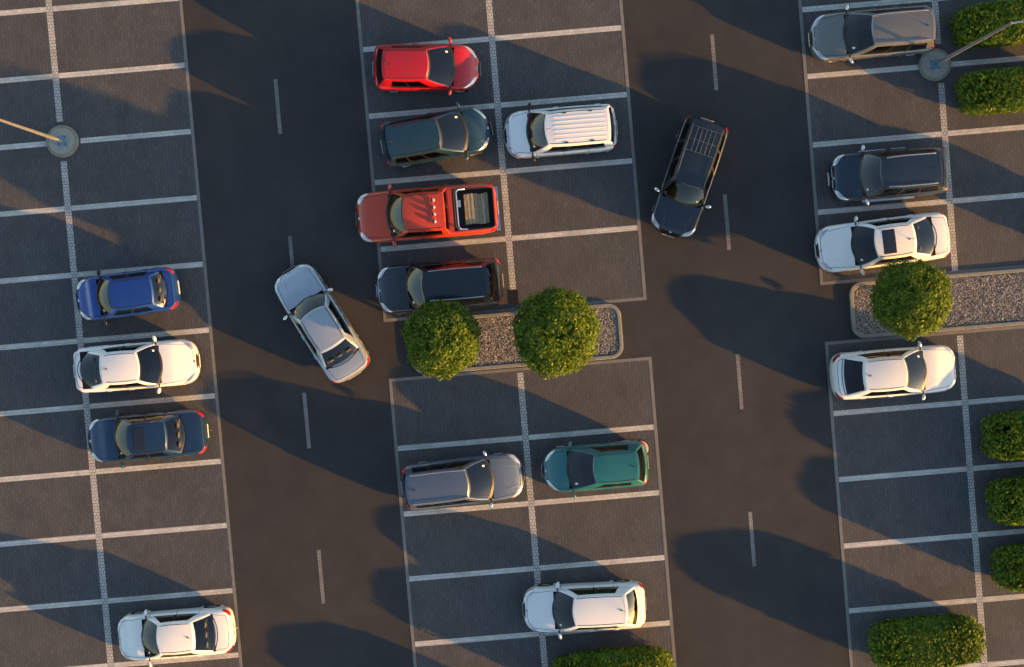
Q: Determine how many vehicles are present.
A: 18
